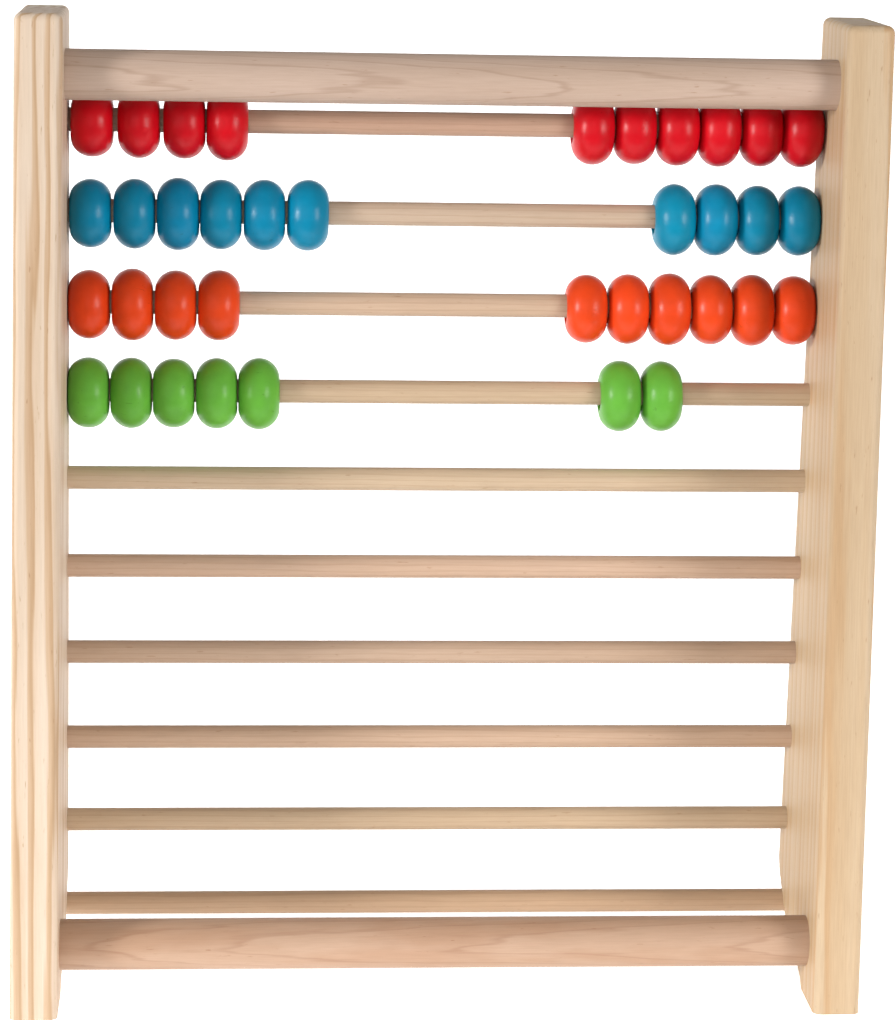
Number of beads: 37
